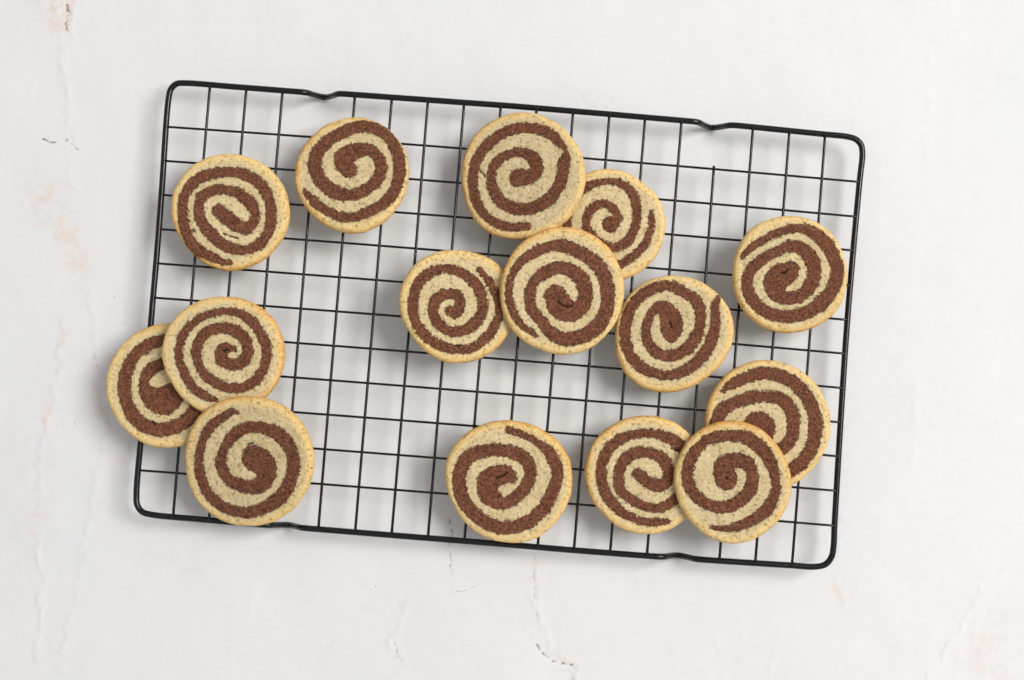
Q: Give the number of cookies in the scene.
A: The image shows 15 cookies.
